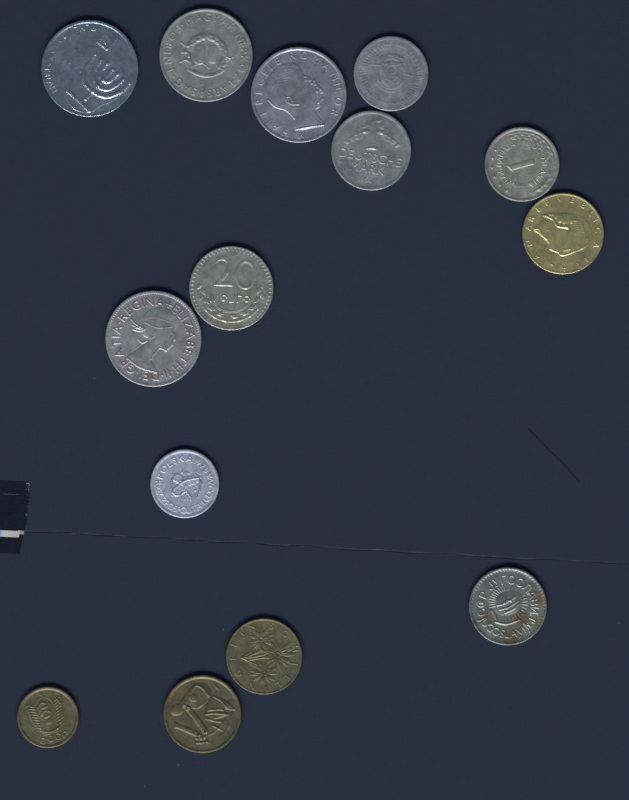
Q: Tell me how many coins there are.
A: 14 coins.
